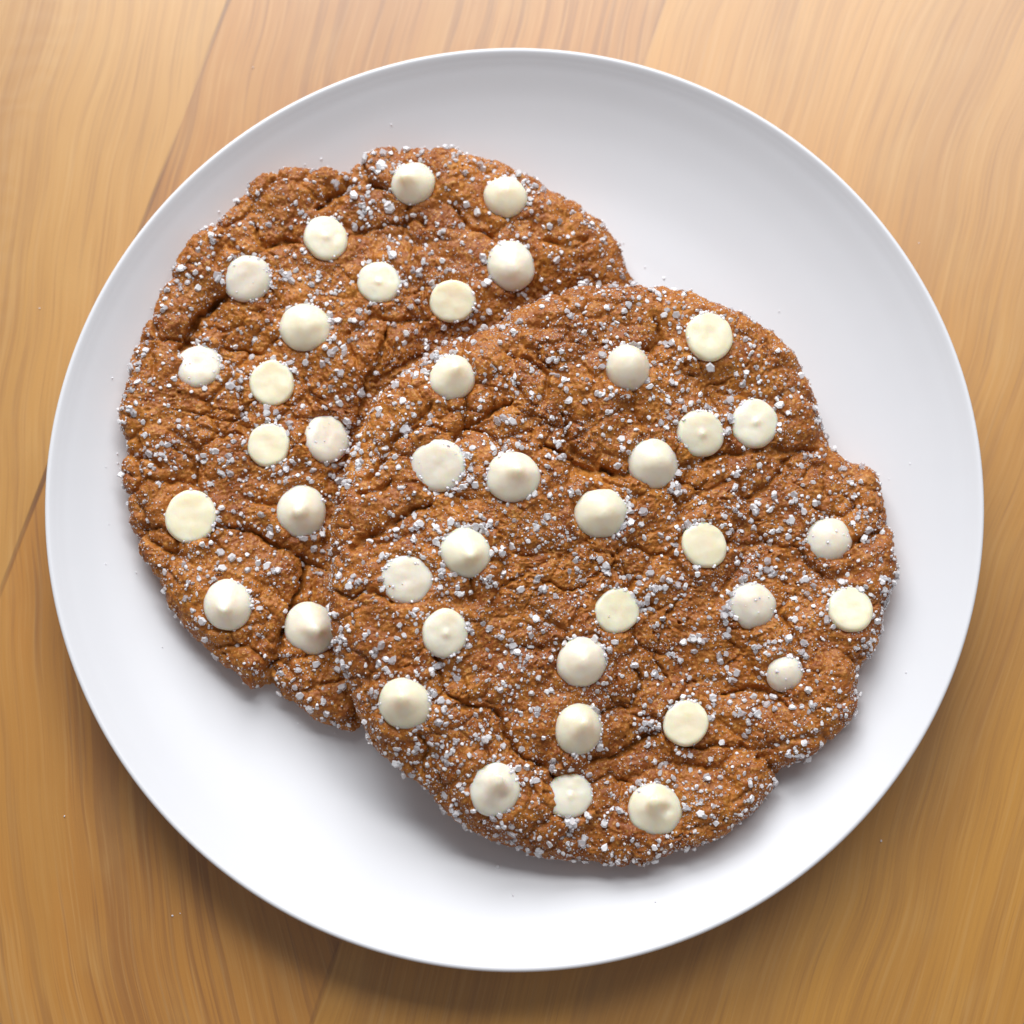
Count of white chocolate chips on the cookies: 41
